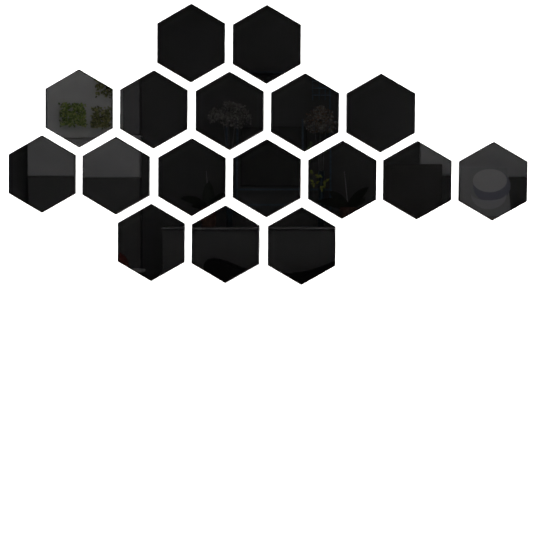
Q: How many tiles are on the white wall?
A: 17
